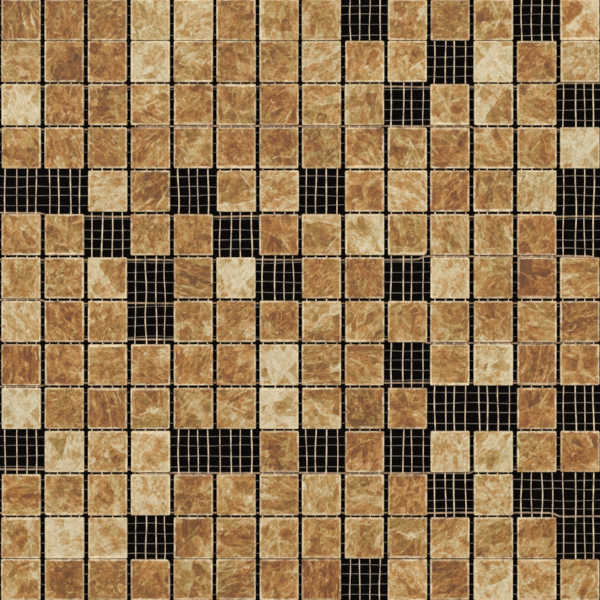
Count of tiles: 164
